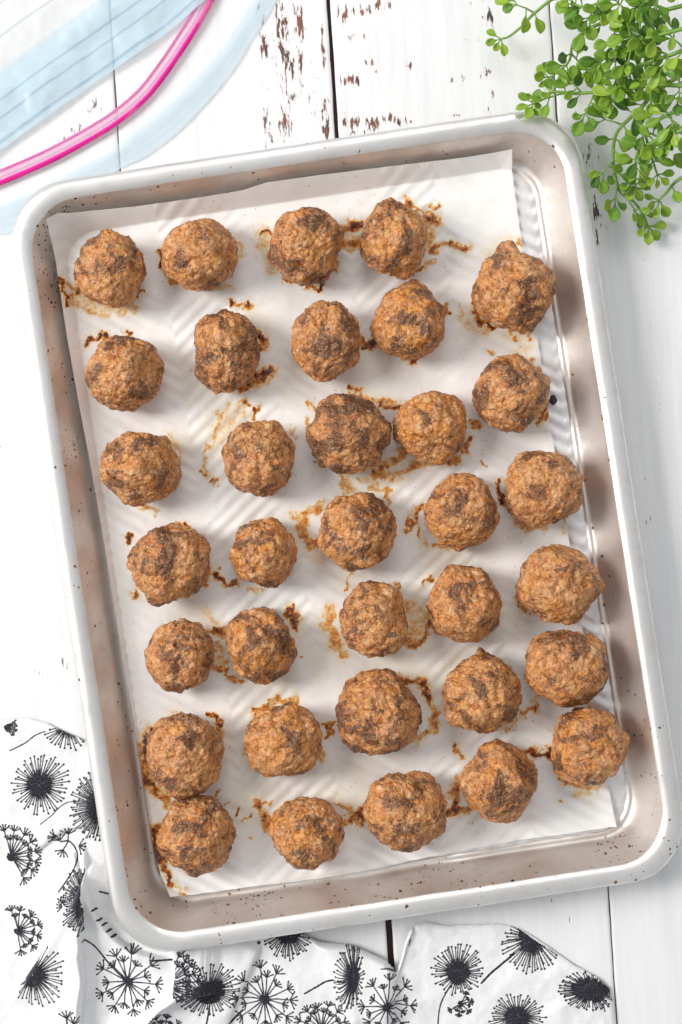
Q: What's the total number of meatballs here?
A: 34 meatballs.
